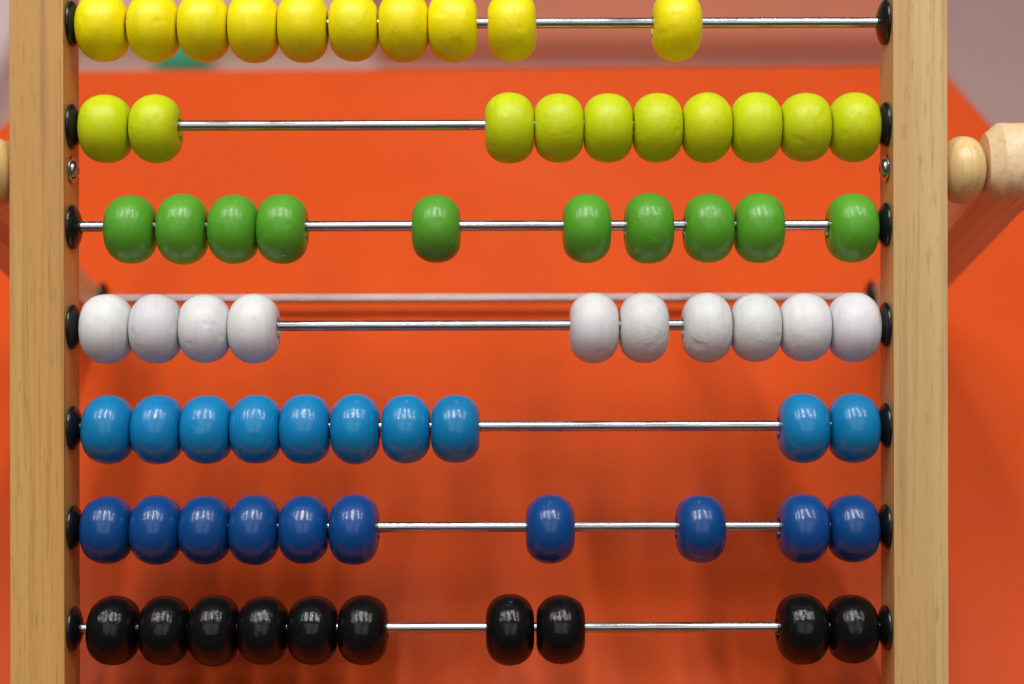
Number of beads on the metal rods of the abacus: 70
